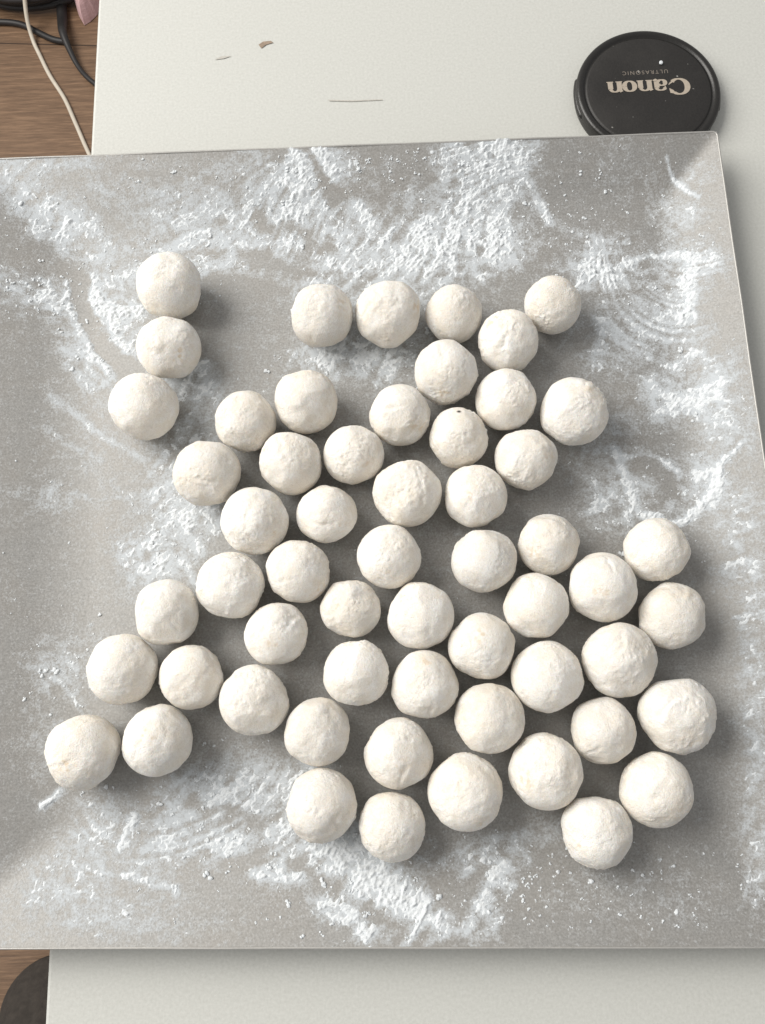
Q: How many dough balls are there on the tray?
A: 57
